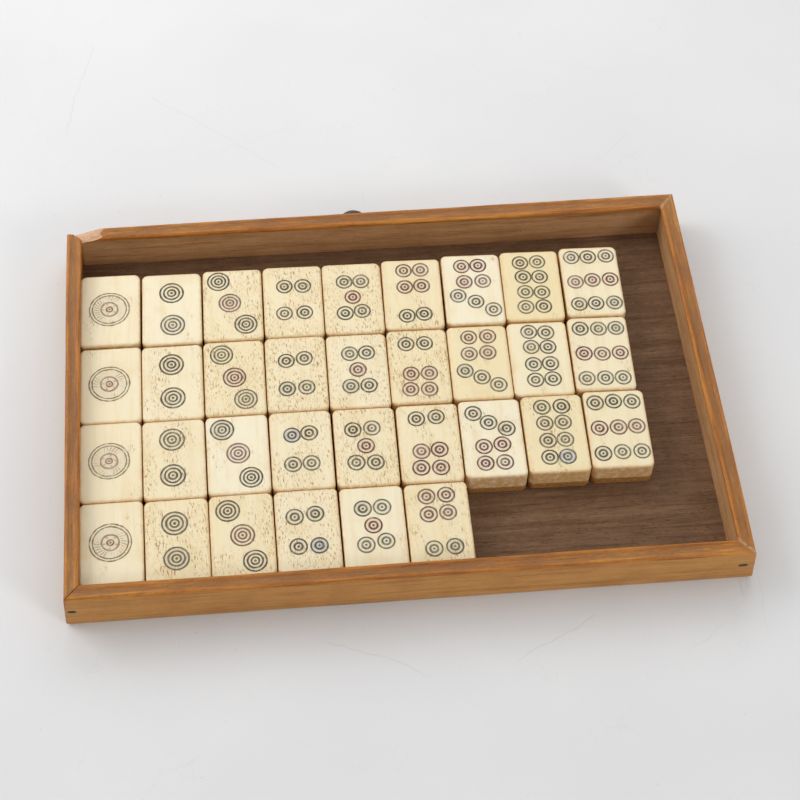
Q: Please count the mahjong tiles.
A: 33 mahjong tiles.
